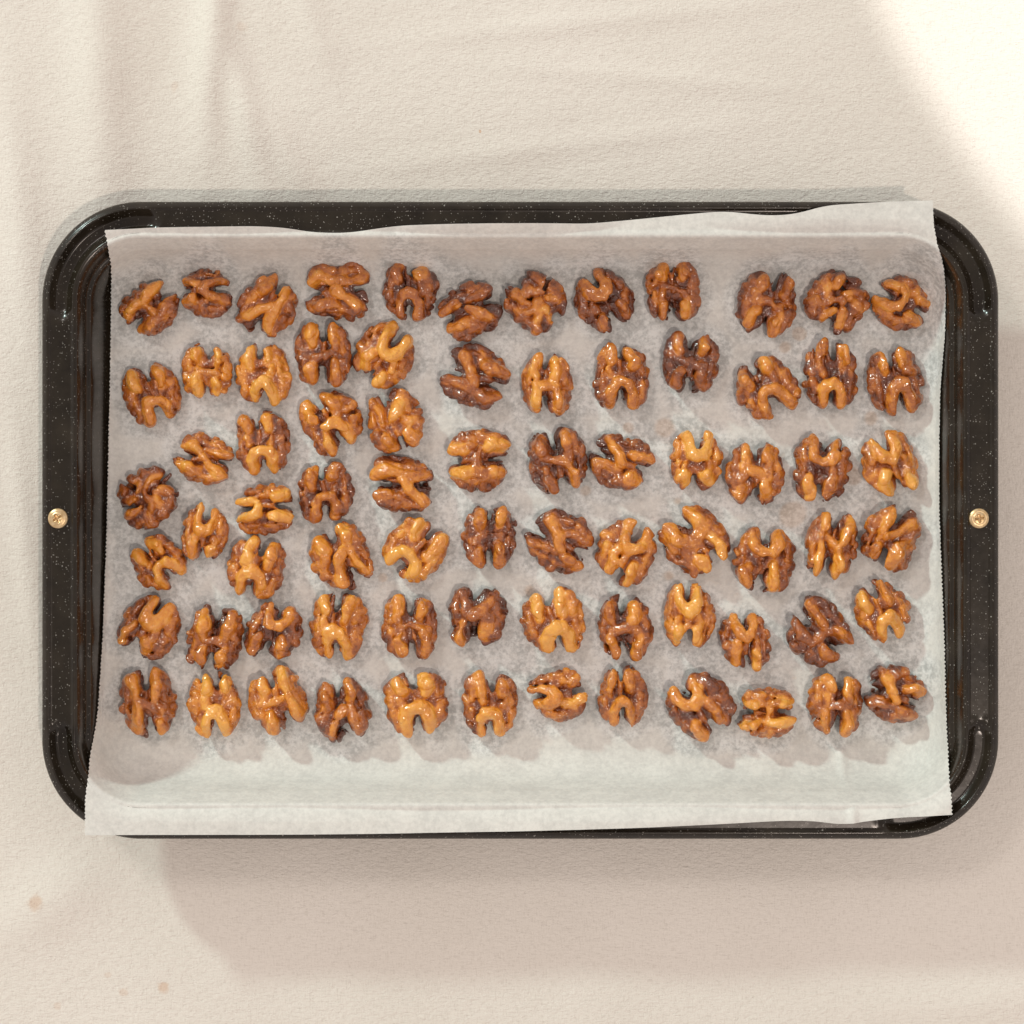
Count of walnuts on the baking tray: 75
